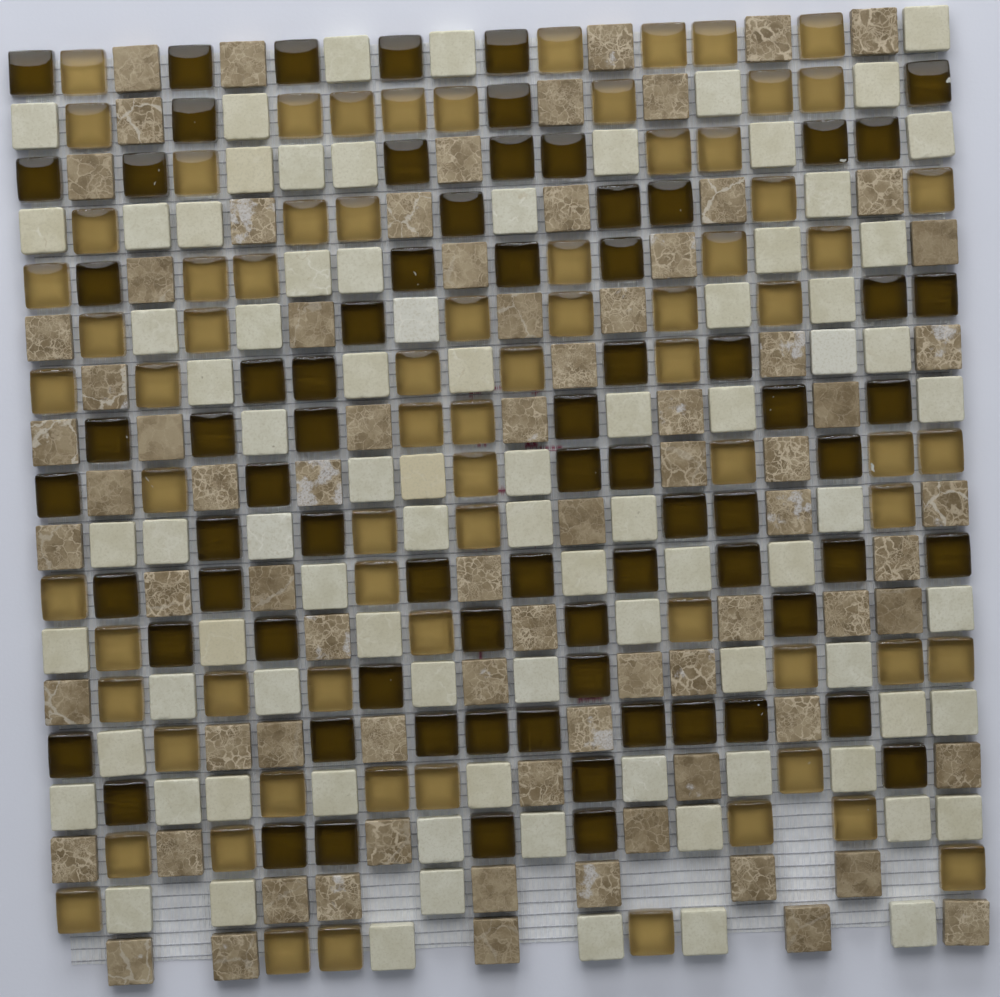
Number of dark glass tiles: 75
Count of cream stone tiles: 84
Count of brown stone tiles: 78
